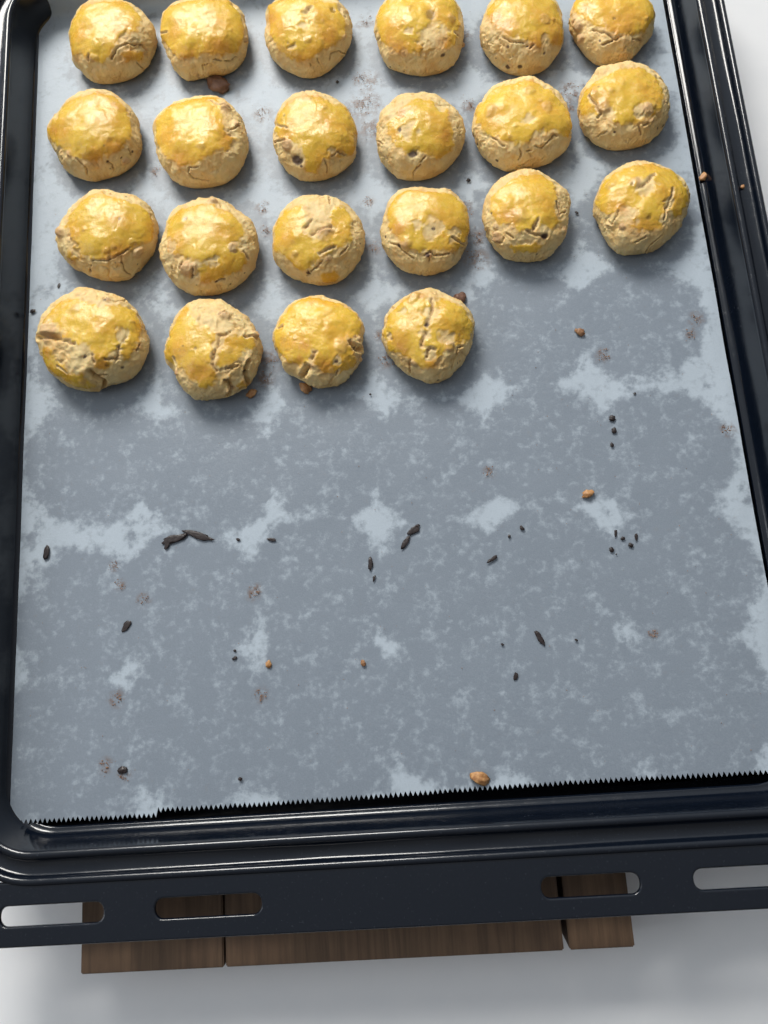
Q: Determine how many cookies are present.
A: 22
